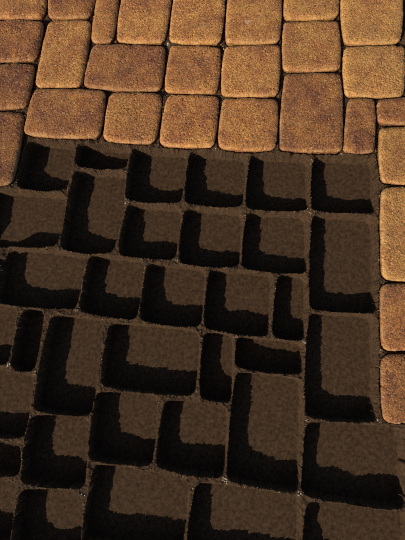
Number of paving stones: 28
